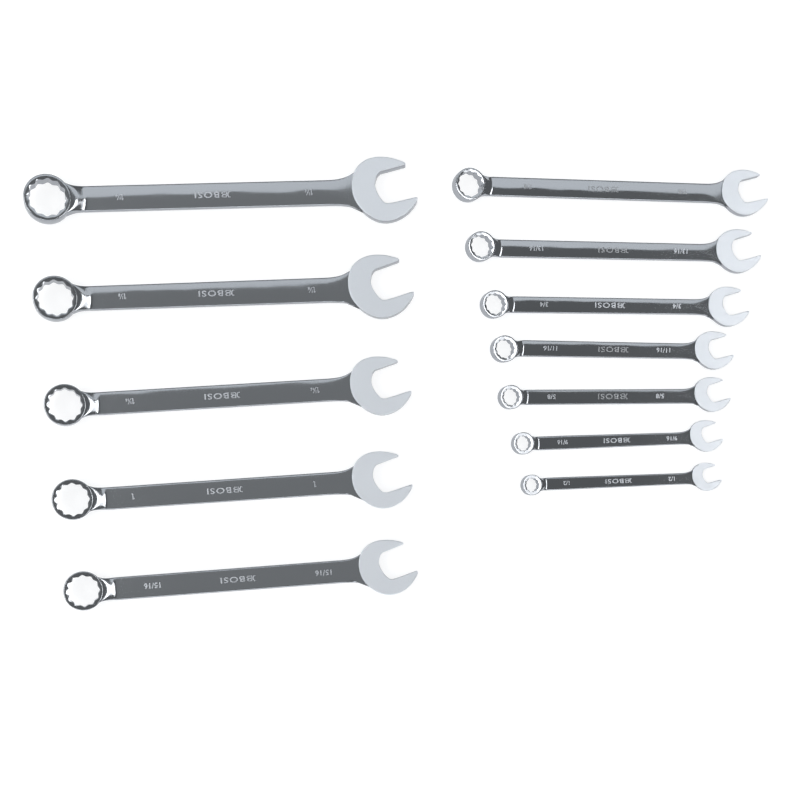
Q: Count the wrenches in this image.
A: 12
